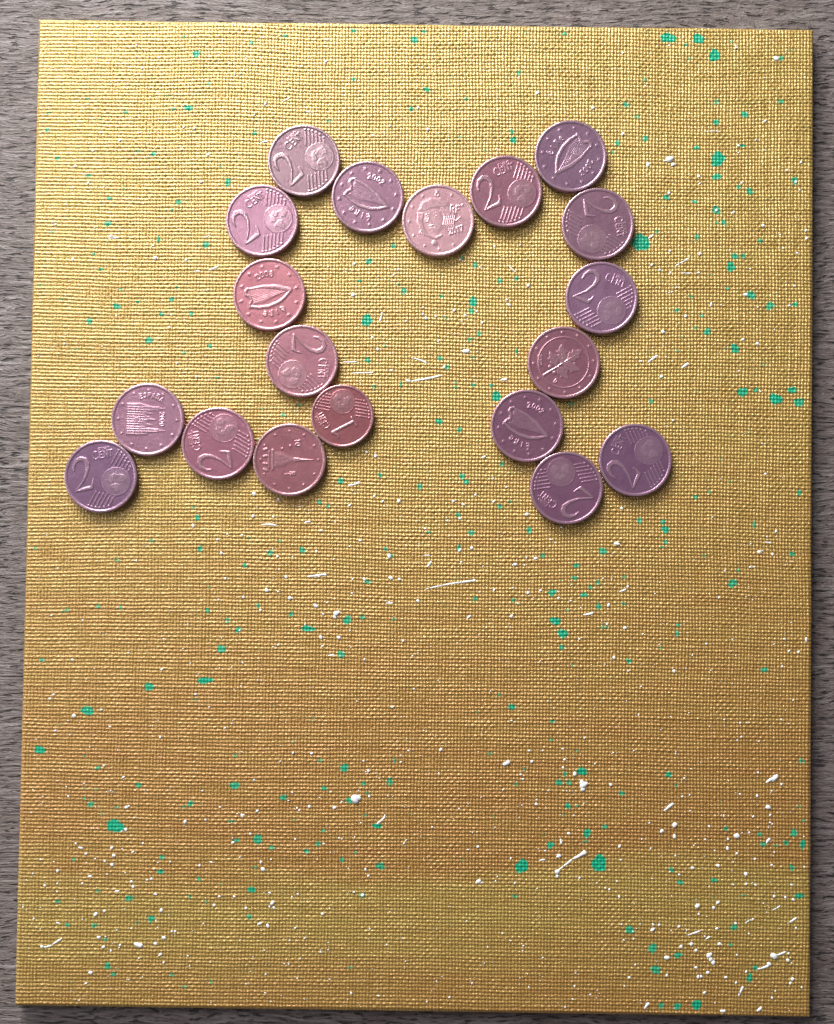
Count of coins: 19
